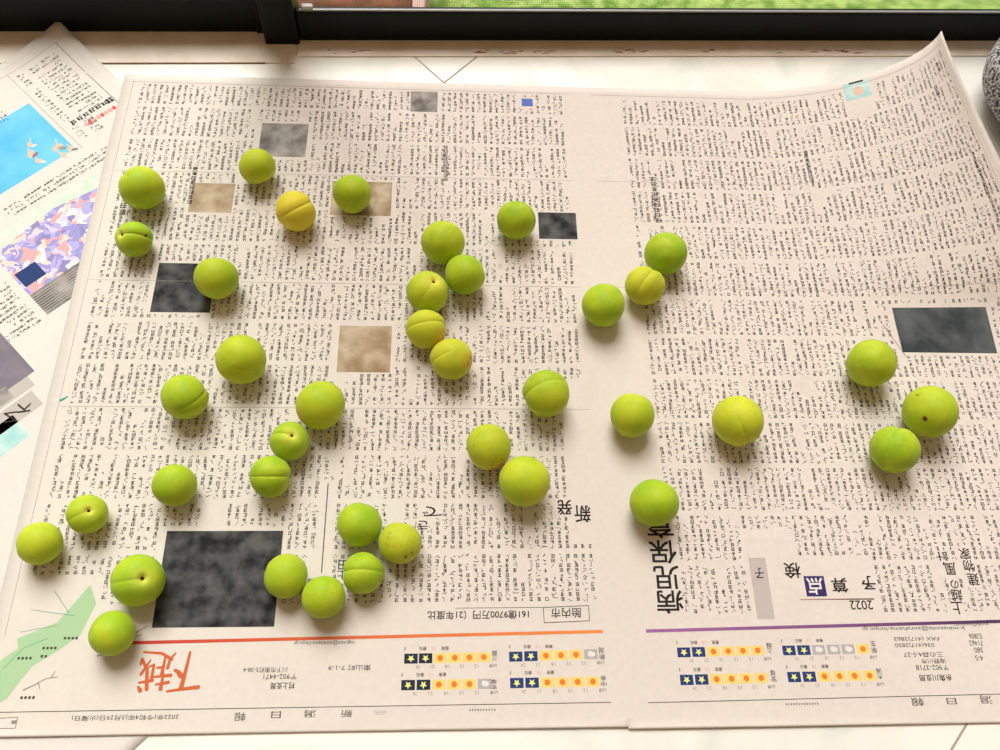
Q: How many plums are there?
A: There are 39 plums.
